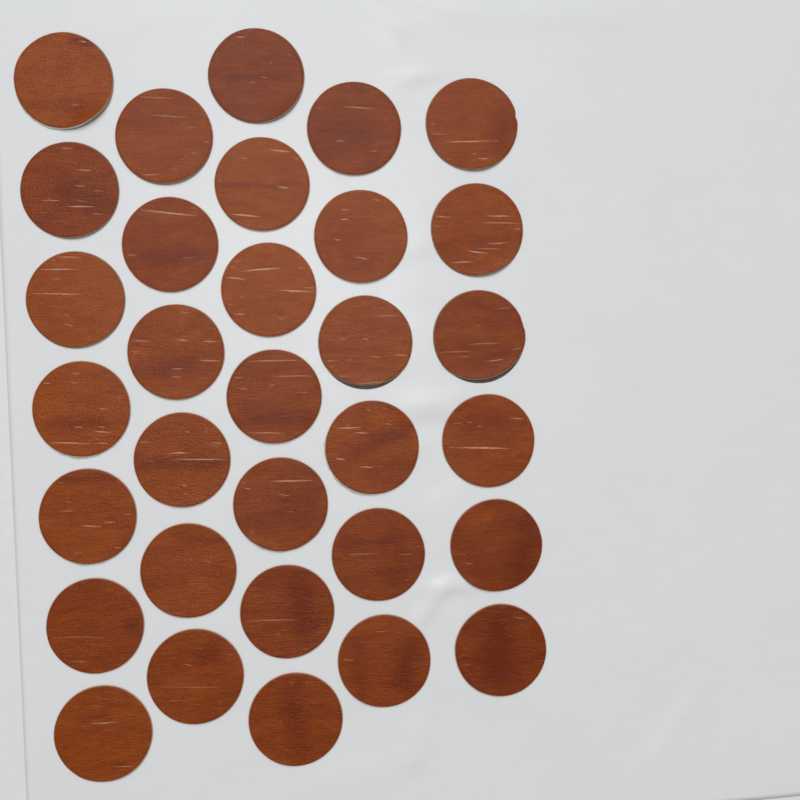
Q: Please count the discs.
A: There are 32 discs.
